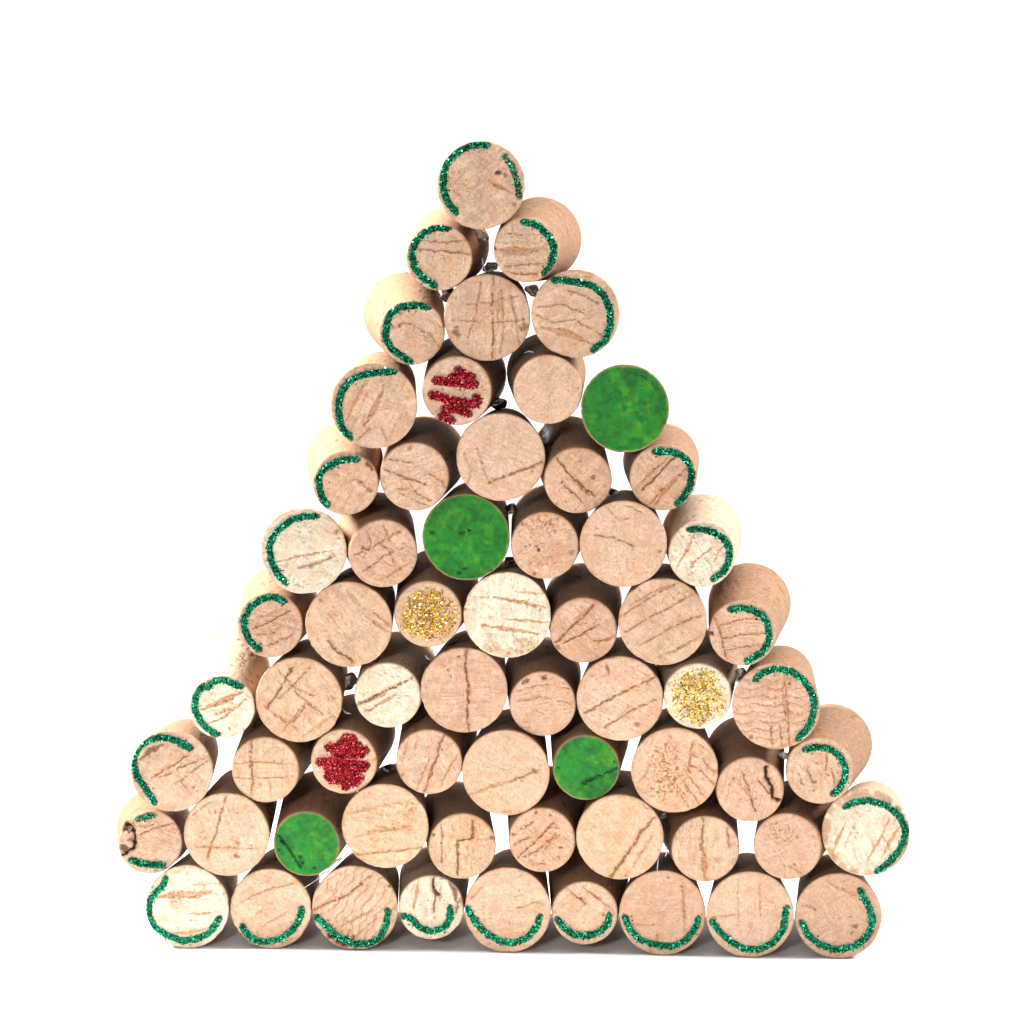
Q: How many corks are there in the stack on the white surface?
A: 64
